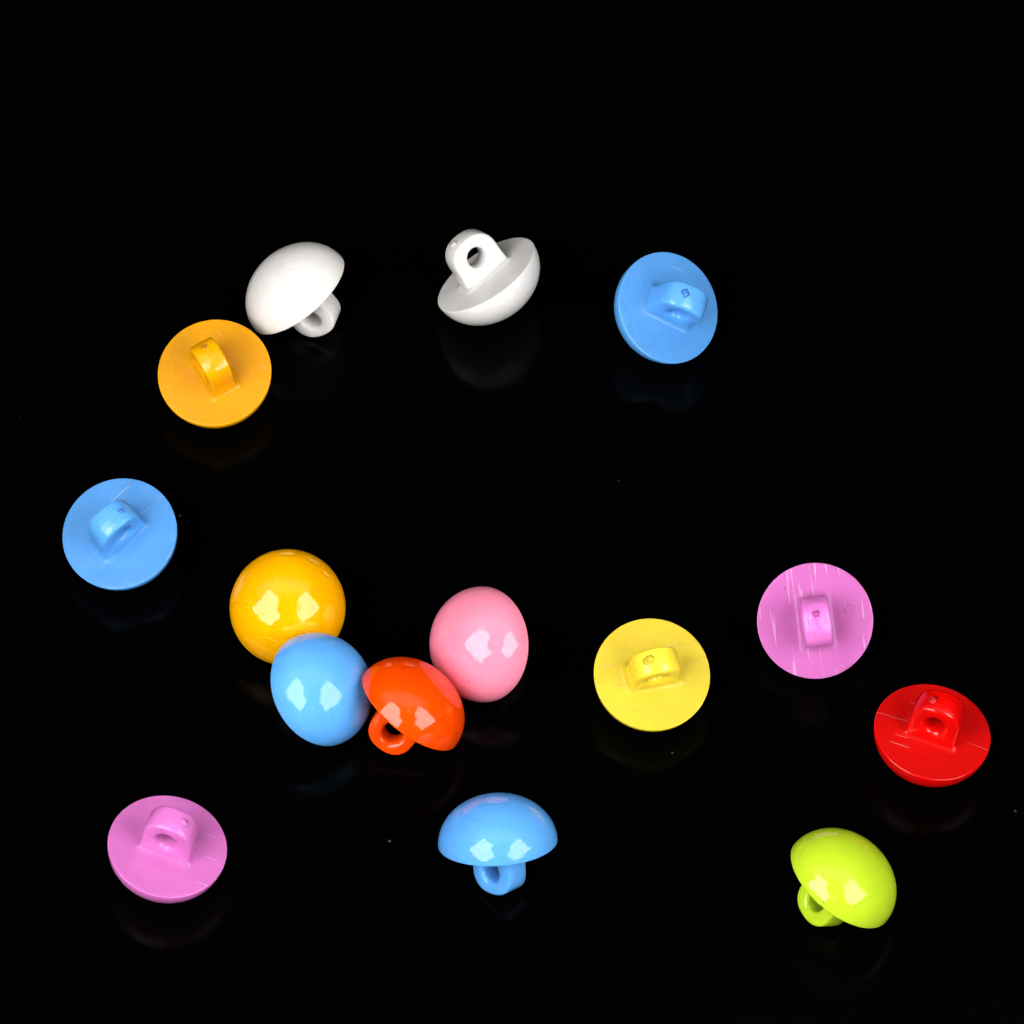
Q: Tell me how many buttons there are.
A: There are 15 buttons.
